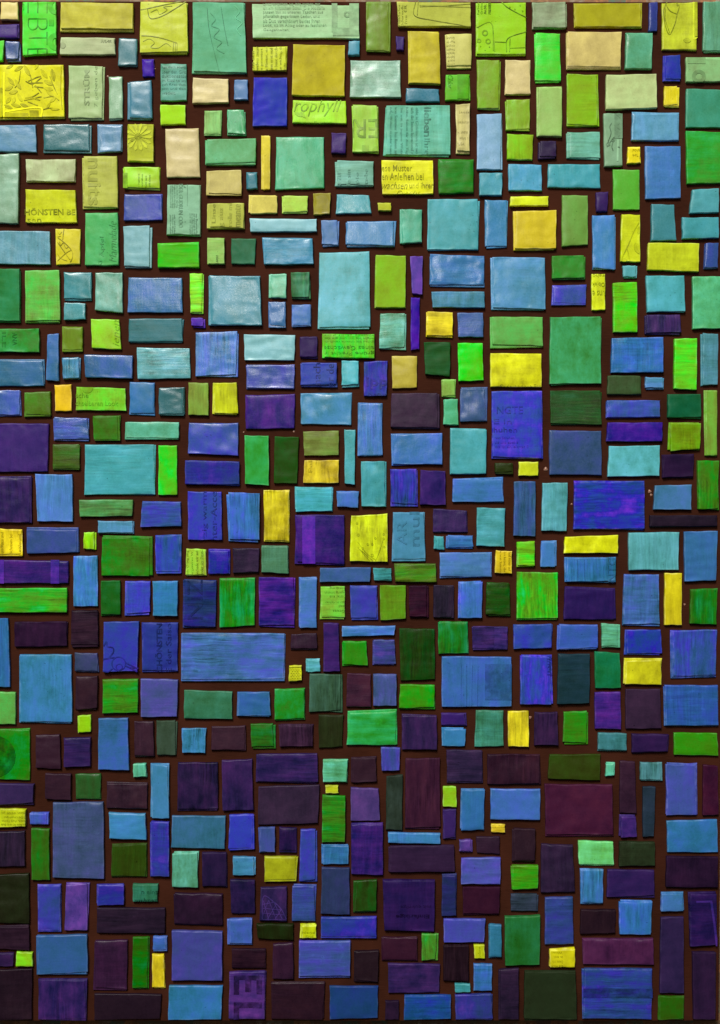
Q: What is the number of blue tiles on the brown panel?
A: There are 185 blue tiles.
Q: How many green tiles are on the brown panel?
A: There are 147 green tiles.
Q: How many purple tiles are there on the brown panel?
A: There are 101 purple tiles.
